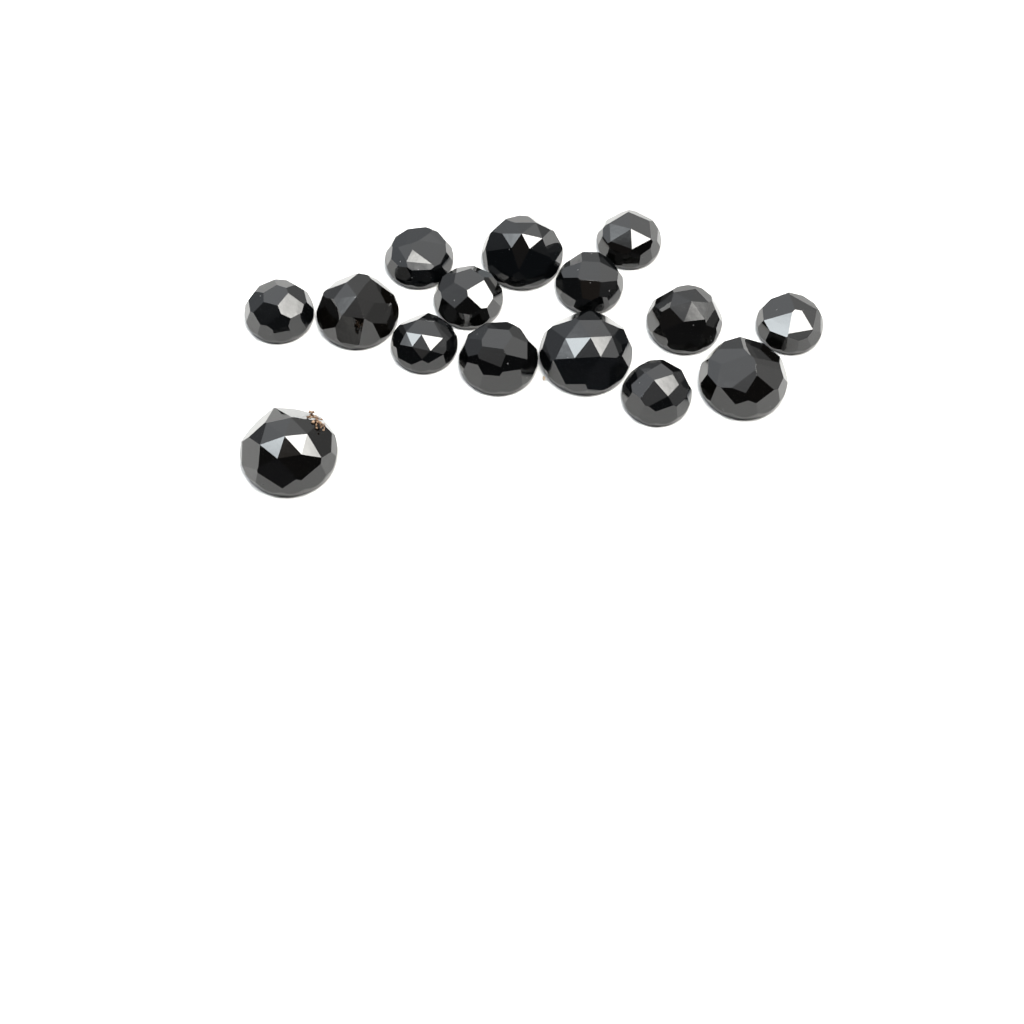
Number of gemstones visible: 15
